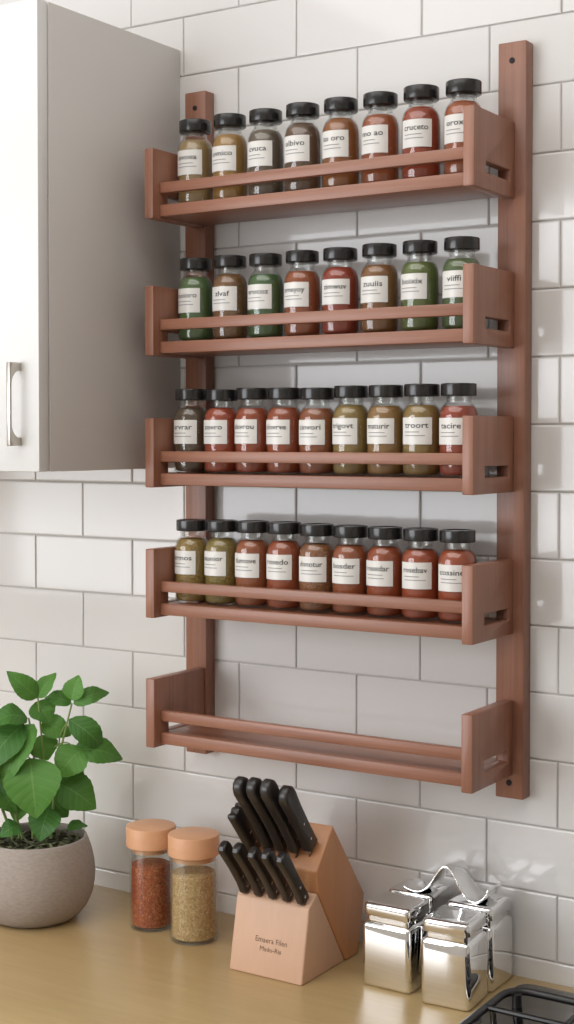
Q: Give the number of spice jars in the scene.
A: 34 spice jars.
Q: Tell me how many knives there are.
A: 10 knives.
